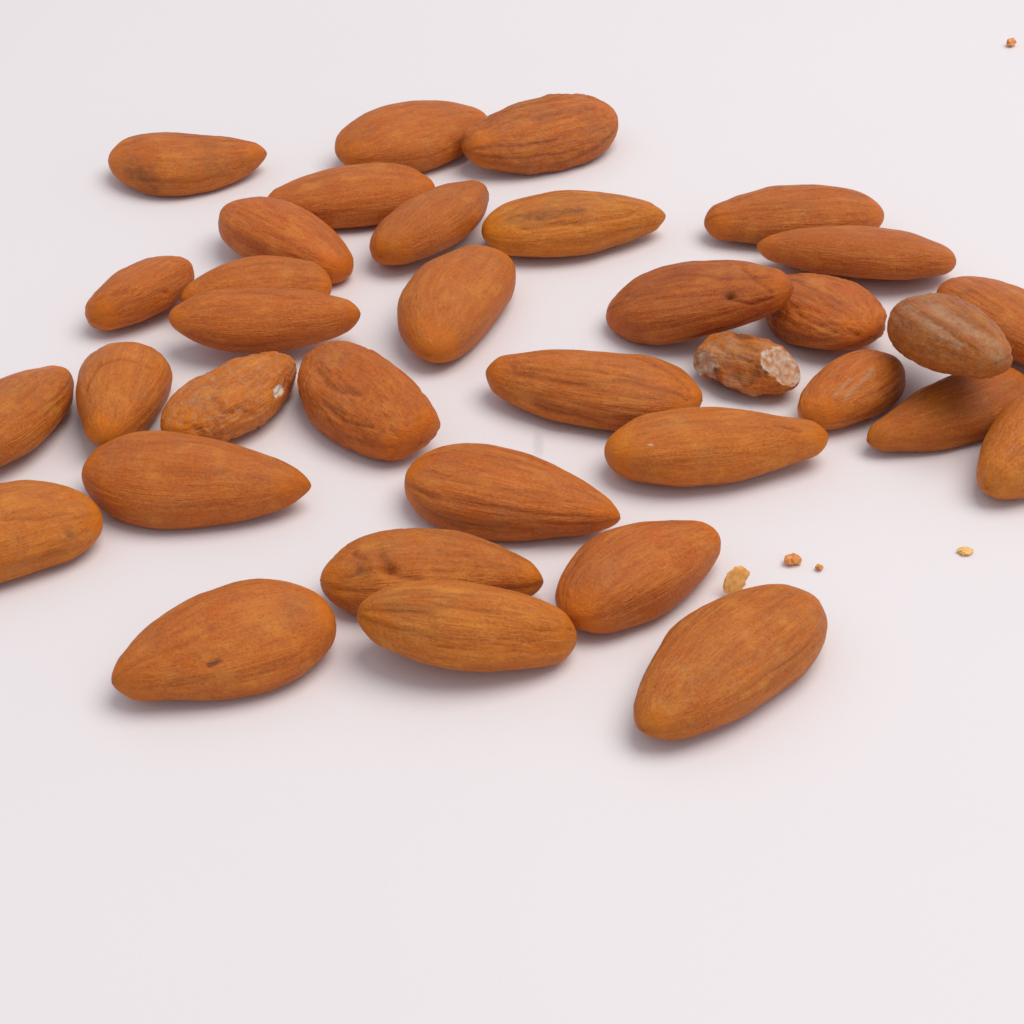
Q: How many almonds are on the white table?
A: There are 35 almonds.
